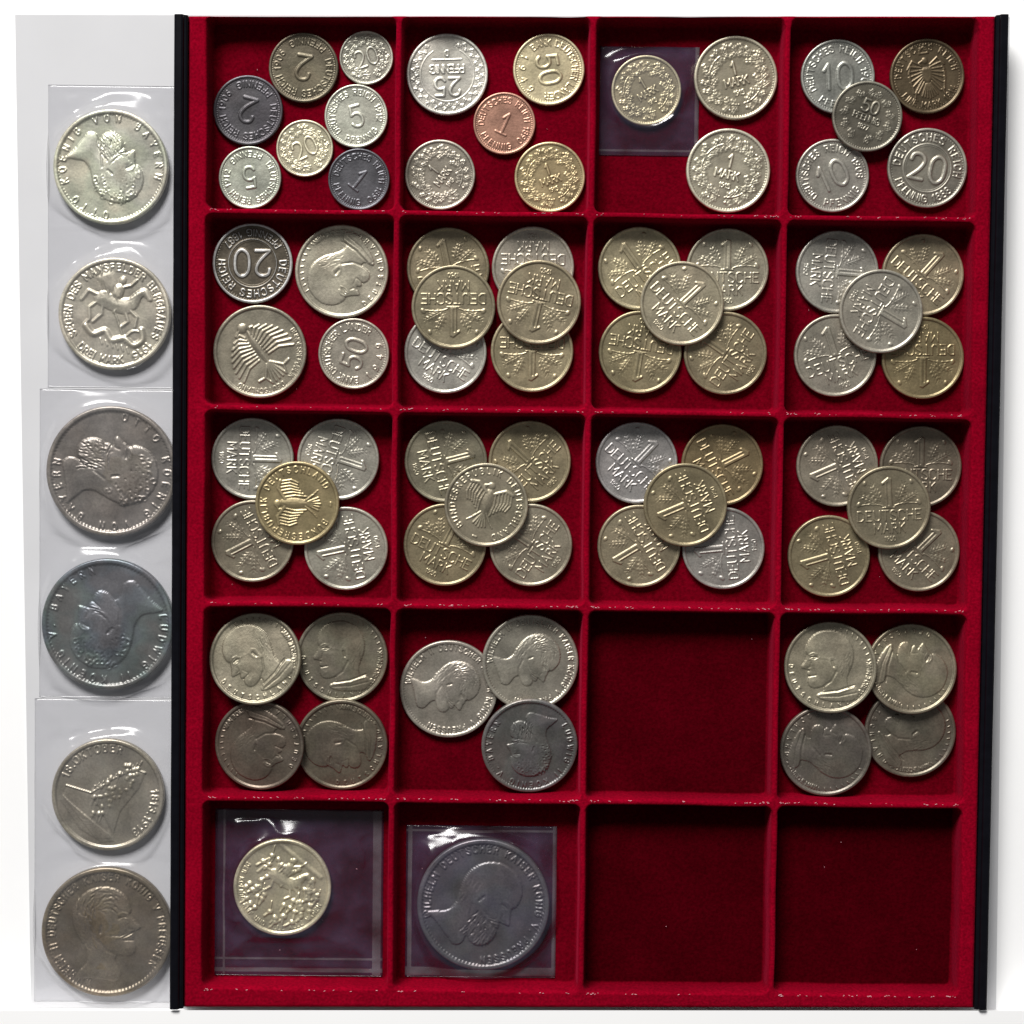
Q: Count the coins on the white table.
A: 79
